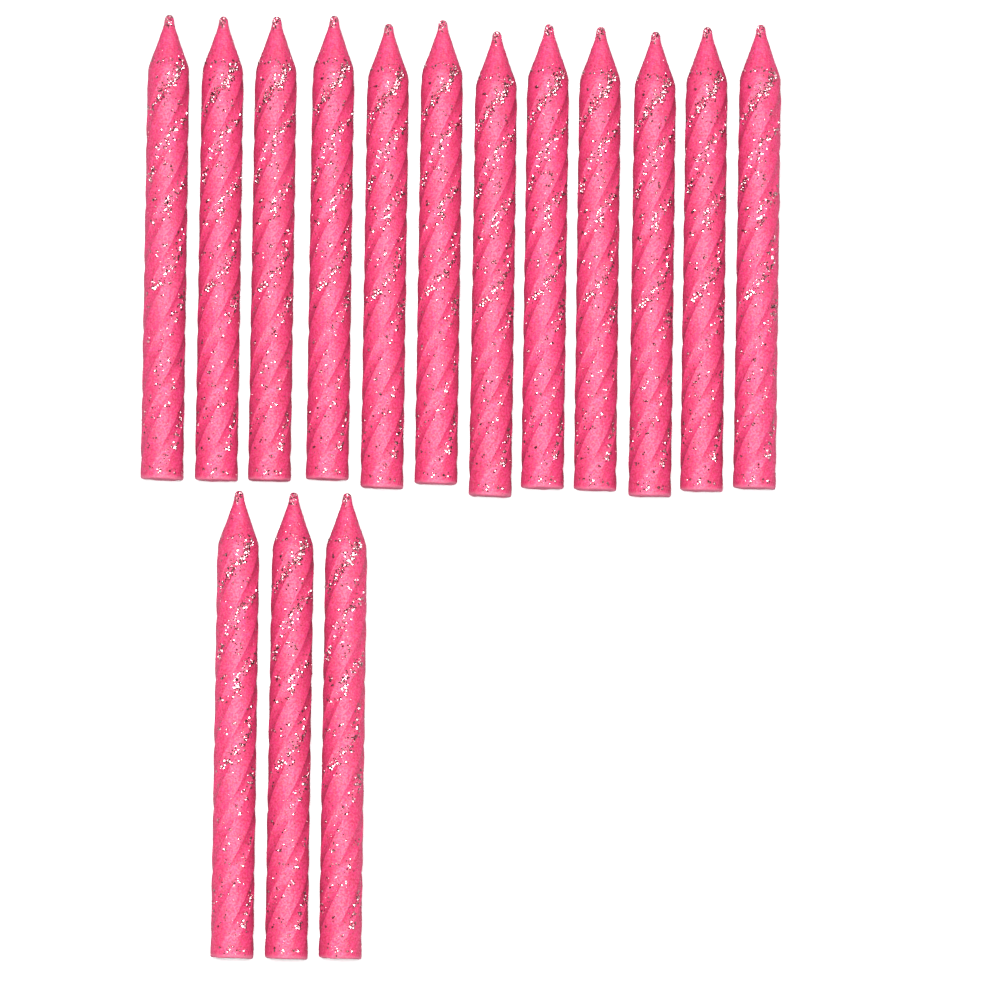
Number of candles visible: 15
